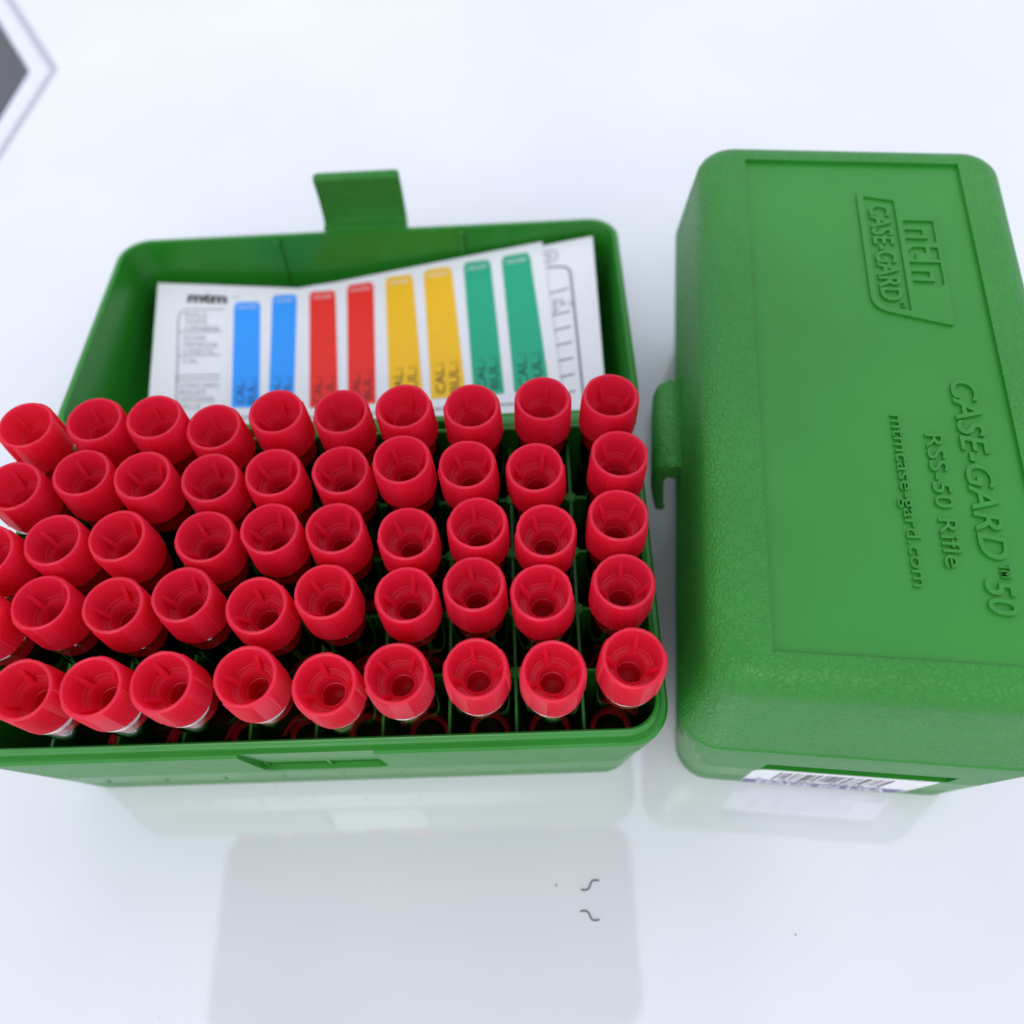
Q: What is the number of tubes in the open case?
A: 49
